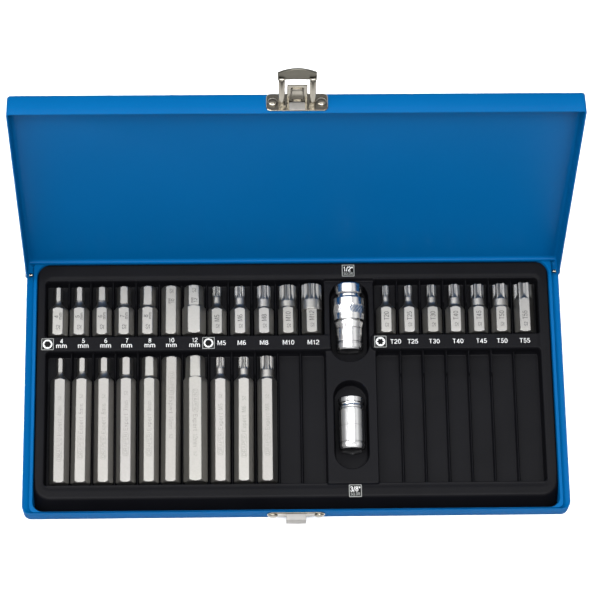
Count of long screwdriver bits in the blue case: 10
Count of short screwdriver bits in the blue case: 19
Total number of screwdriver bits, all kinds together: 29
